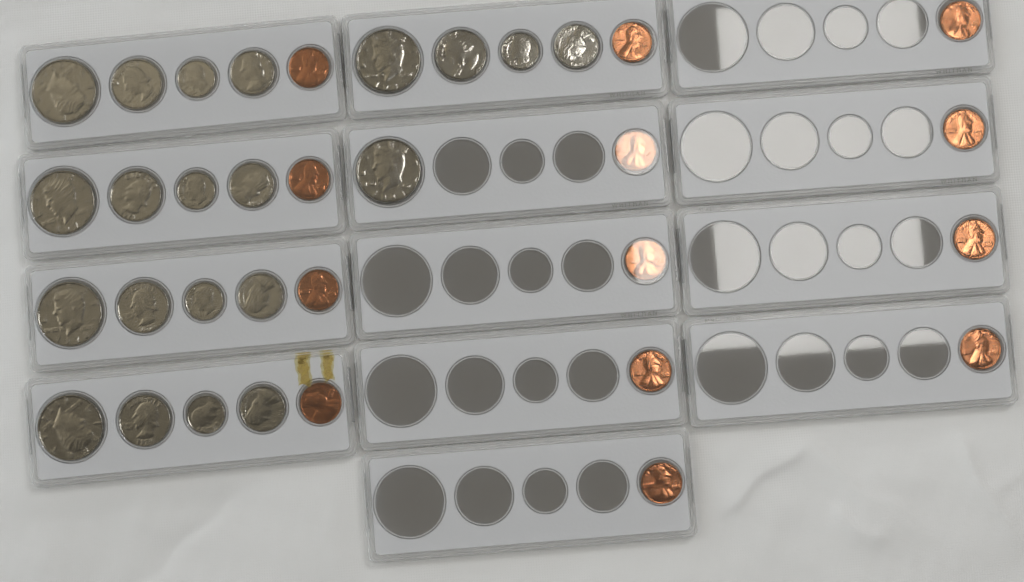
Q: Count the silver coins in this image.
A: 21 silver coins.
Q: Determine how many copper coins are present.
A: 13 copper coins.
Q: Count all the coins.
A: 34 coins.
